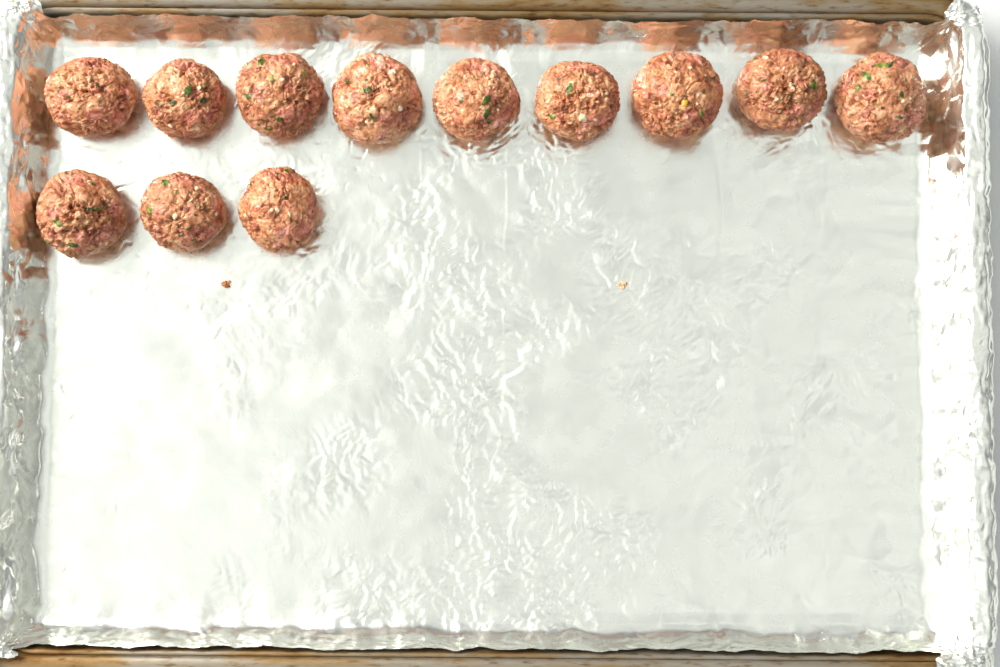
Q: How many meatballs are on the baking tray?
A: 12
